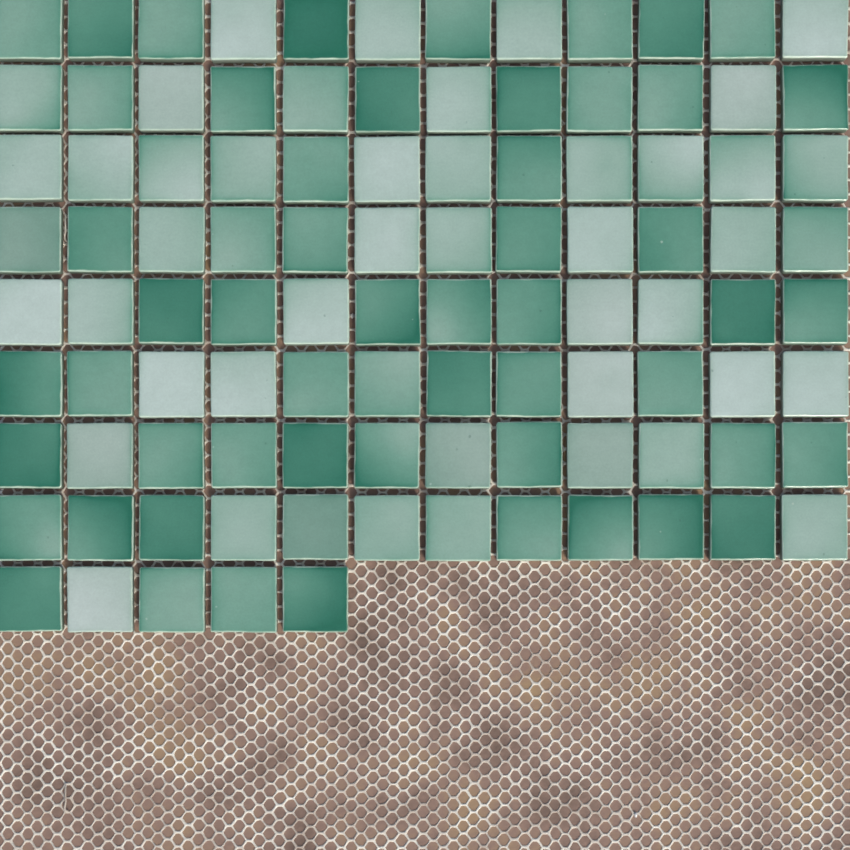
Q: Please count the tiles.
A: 101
